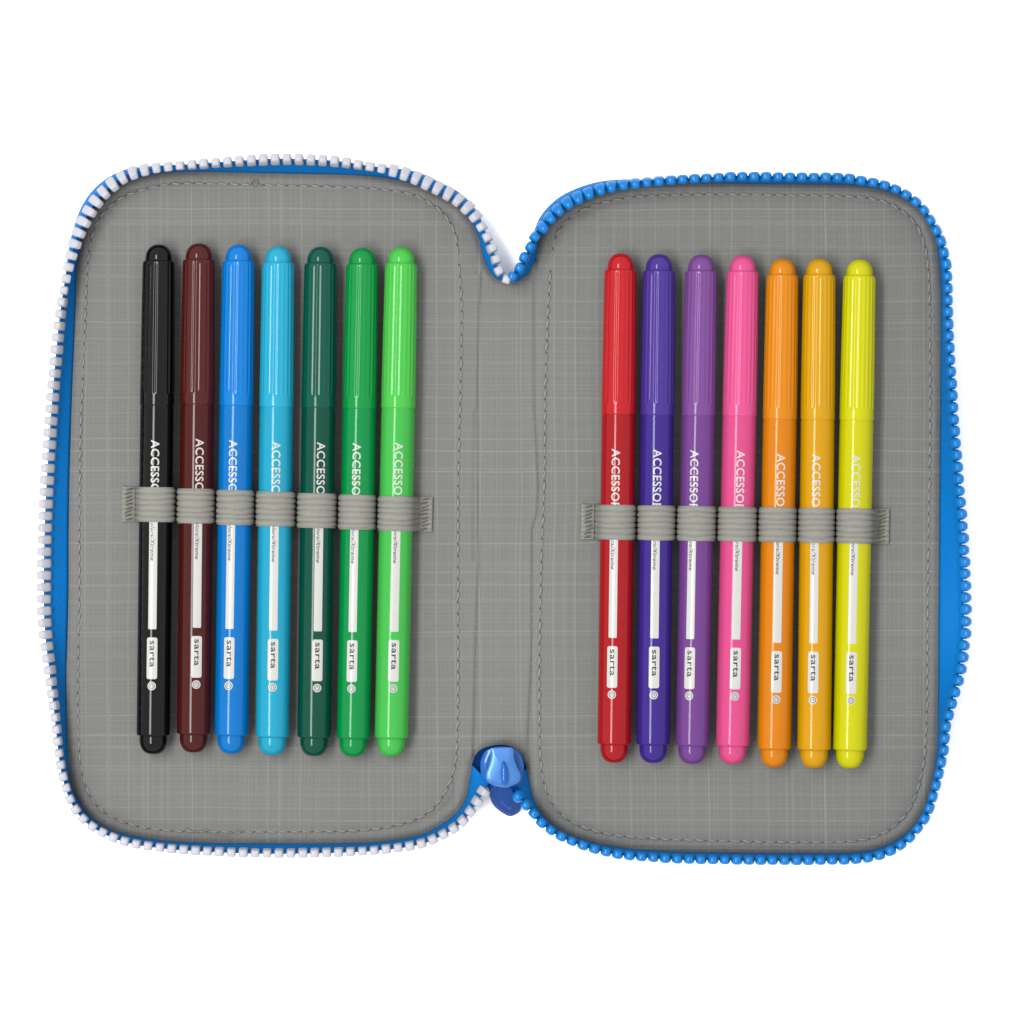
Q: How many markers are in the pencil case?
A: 14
